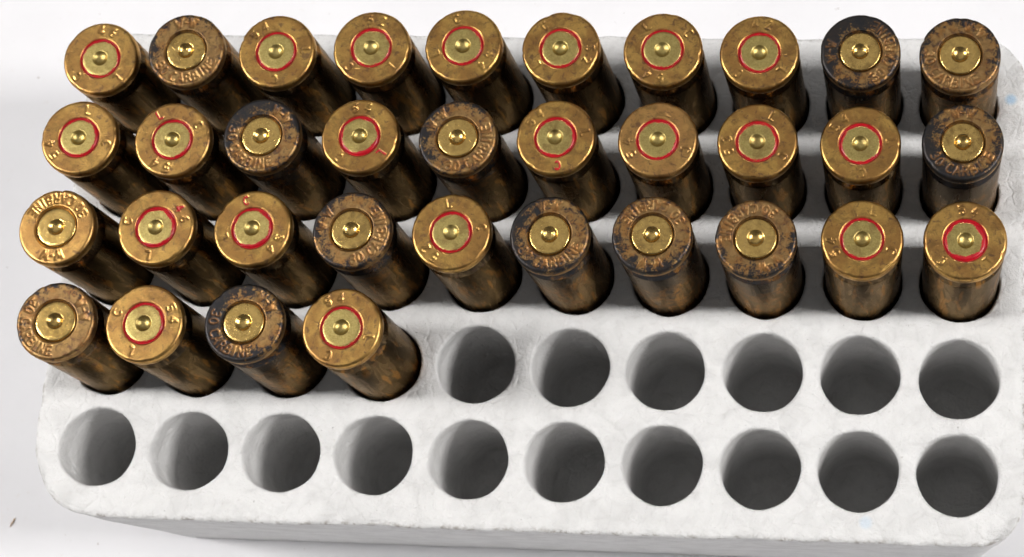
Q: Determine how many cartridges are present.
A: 34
